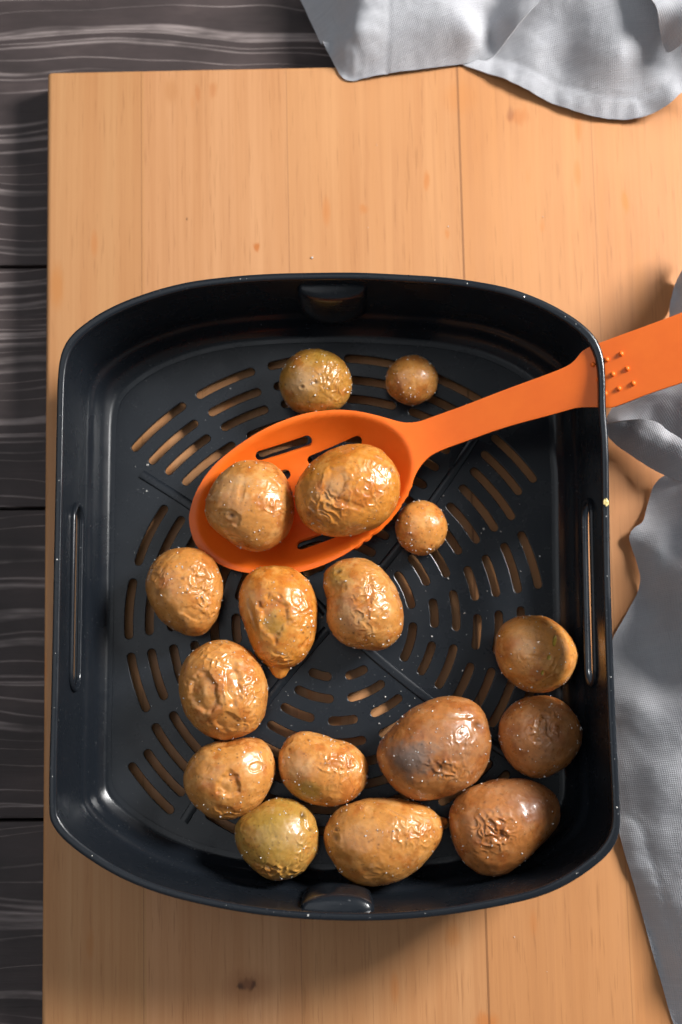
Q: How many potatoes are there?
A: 17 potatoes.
